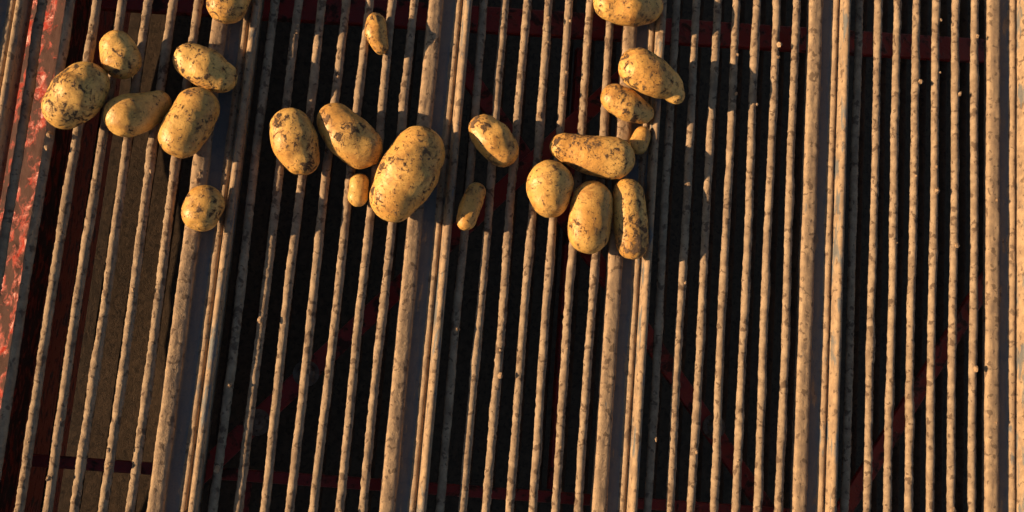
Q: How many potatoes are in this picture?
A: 22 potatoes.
